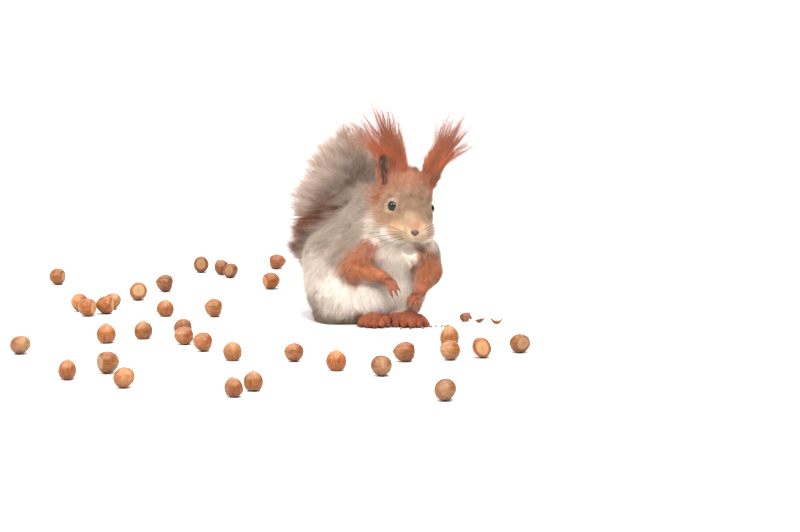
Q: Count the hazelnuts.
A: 35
